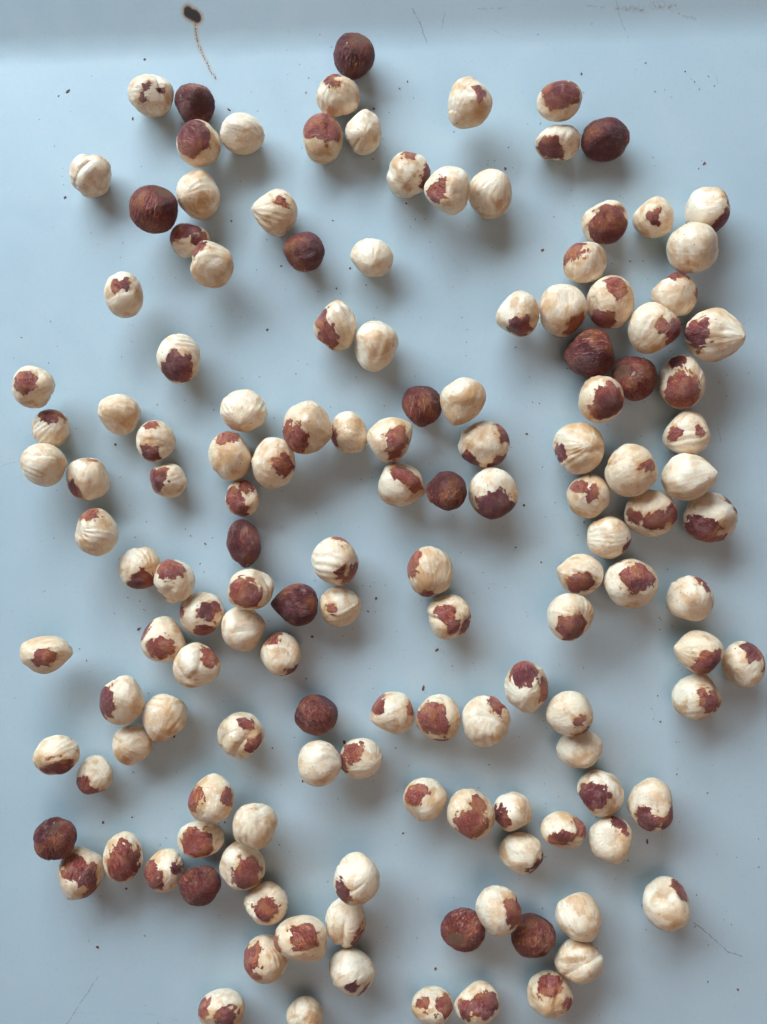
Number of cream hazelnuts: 22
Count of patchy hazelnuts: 104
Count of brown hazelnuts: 16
